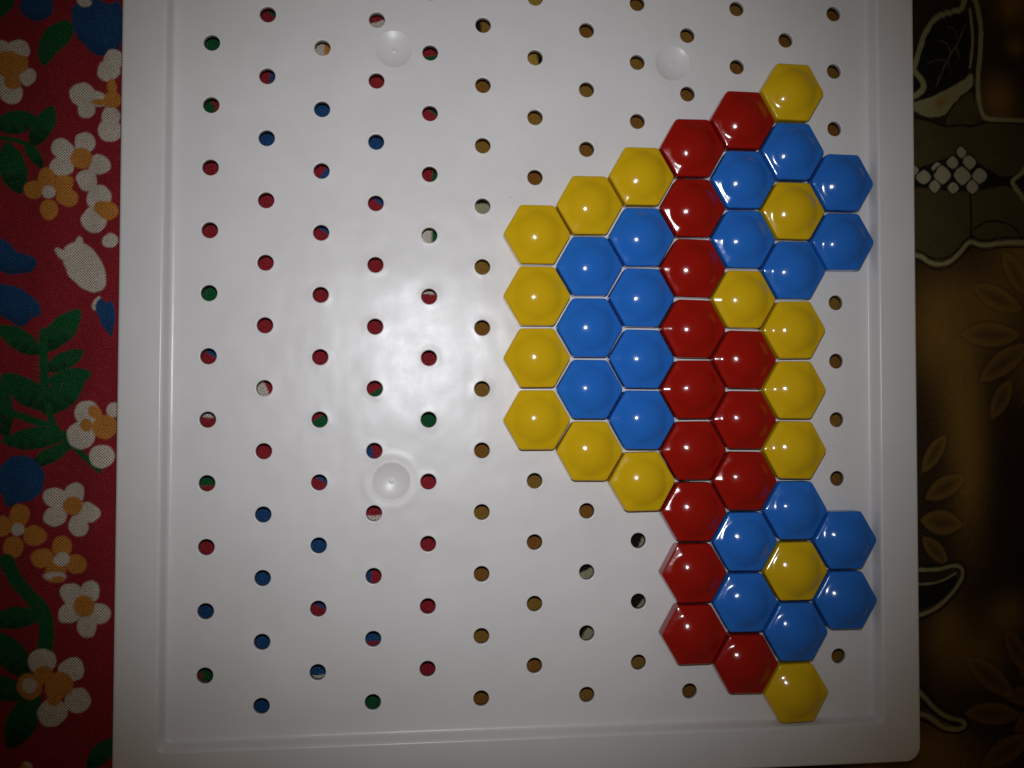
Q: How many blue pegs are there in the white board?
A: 19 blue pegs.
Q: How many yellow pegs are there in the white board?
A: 16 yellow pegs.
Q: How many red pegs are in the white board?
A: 14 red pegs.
